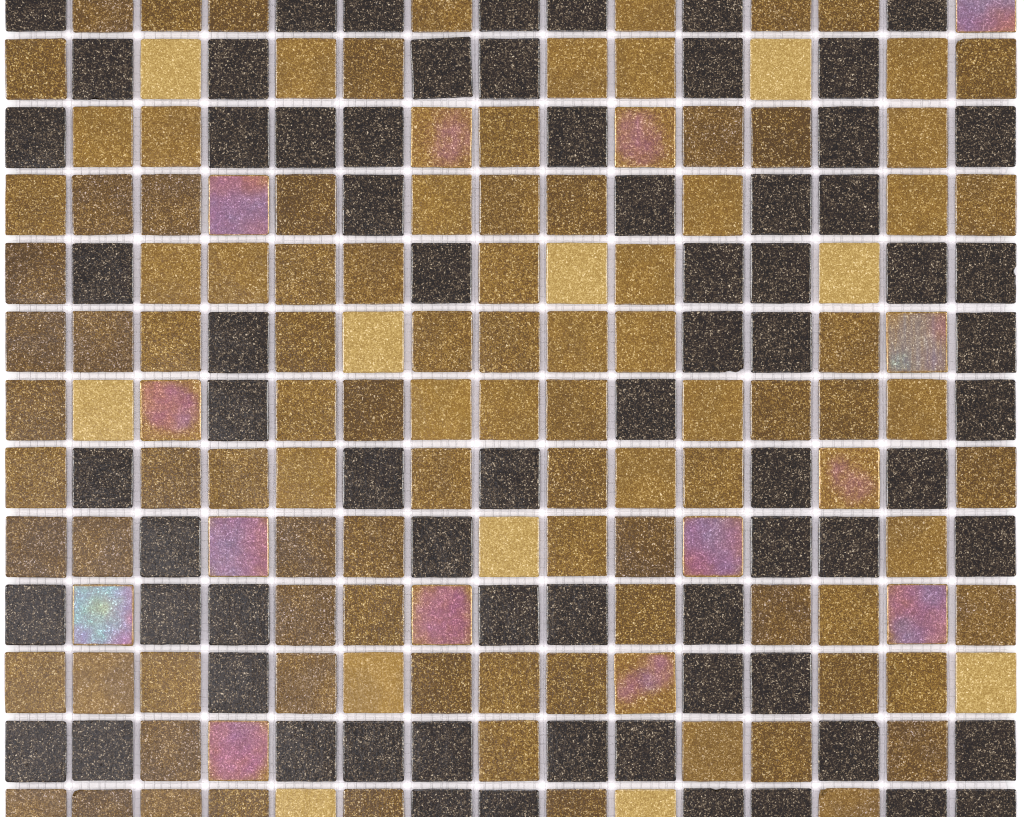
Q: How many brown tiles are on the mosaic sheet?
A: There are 100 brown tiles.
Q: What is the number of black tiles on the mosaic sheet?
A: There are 71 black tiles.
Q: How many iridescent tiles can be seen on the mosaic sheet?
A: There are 14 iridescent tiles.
